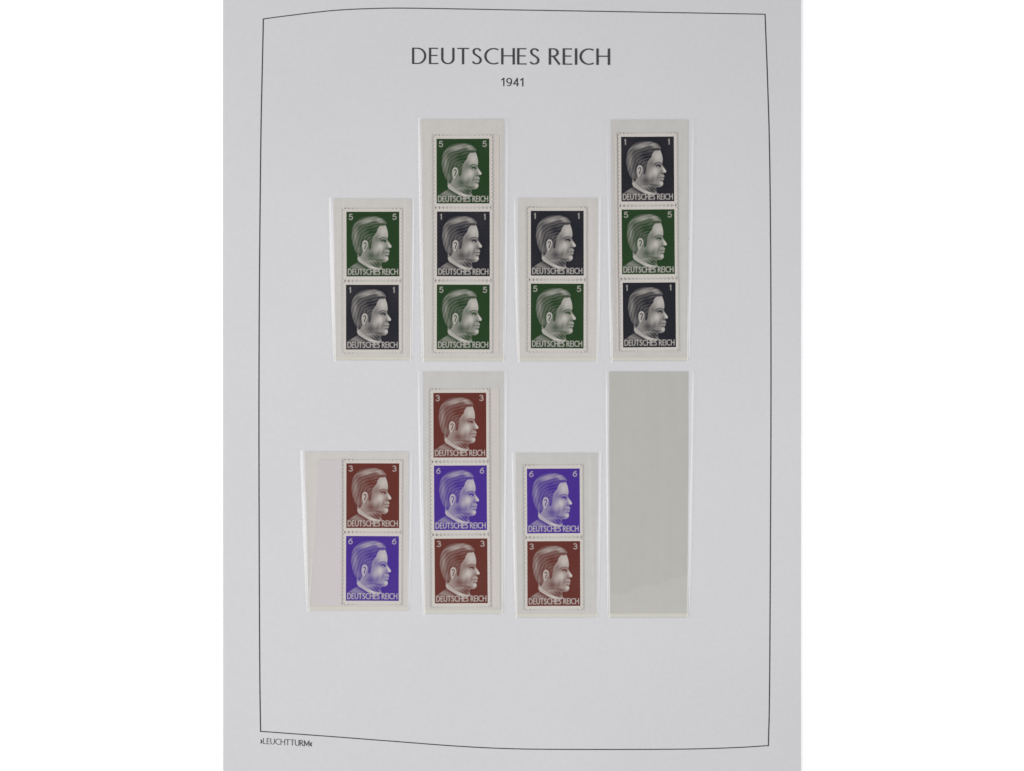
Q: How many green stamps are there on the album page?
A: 5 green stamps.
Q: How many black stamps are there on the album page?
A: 5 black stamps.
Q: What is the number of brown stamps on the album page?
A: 4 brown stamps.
